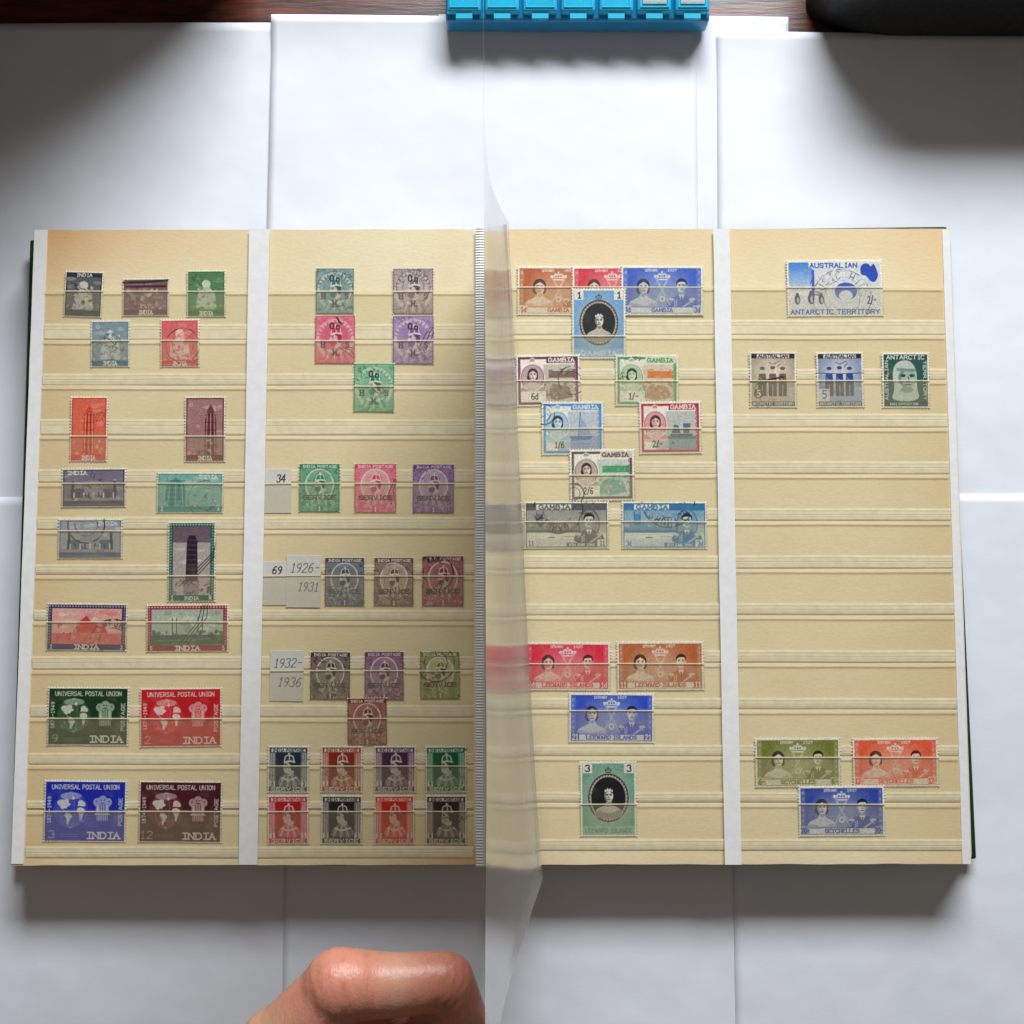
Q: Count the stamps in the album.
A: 62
